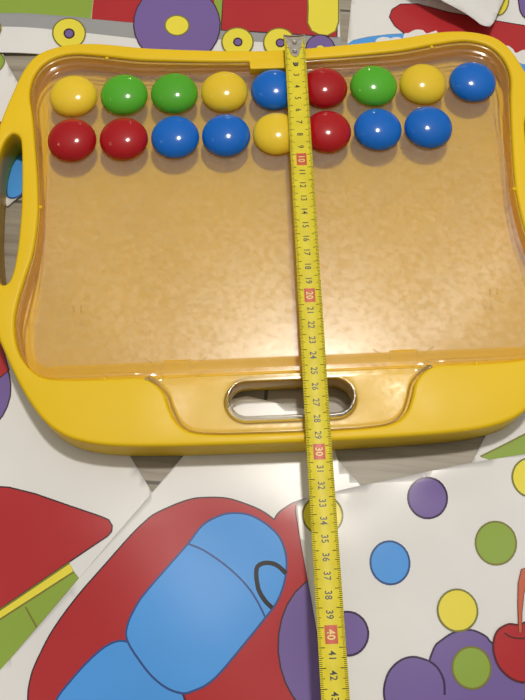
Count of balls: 17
